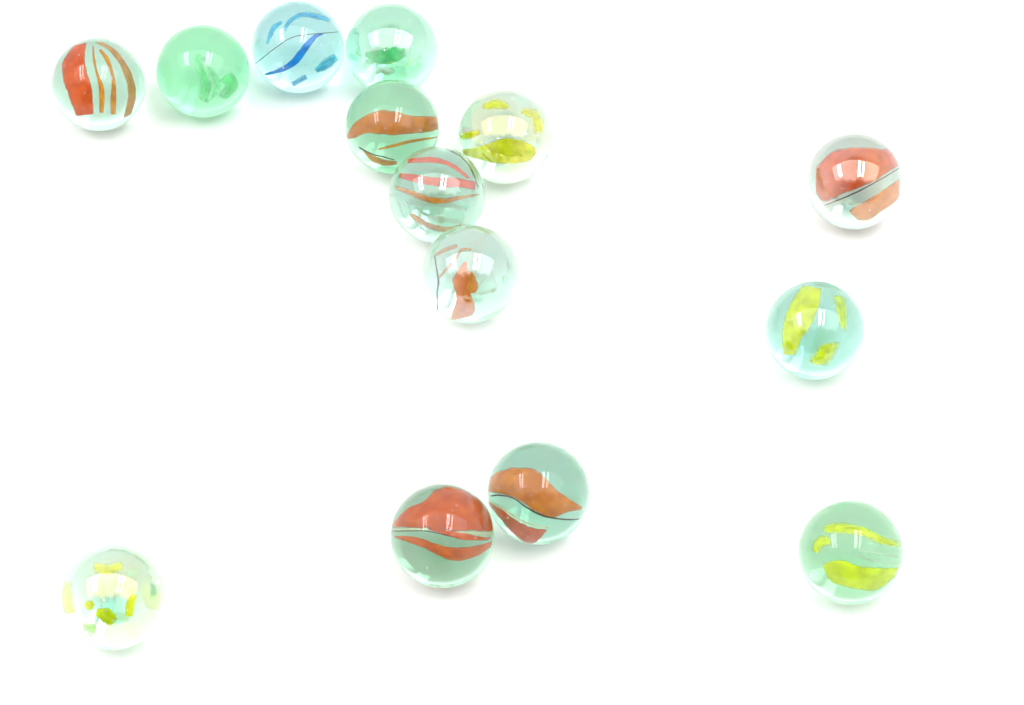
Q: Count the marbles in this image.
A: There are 14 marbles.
